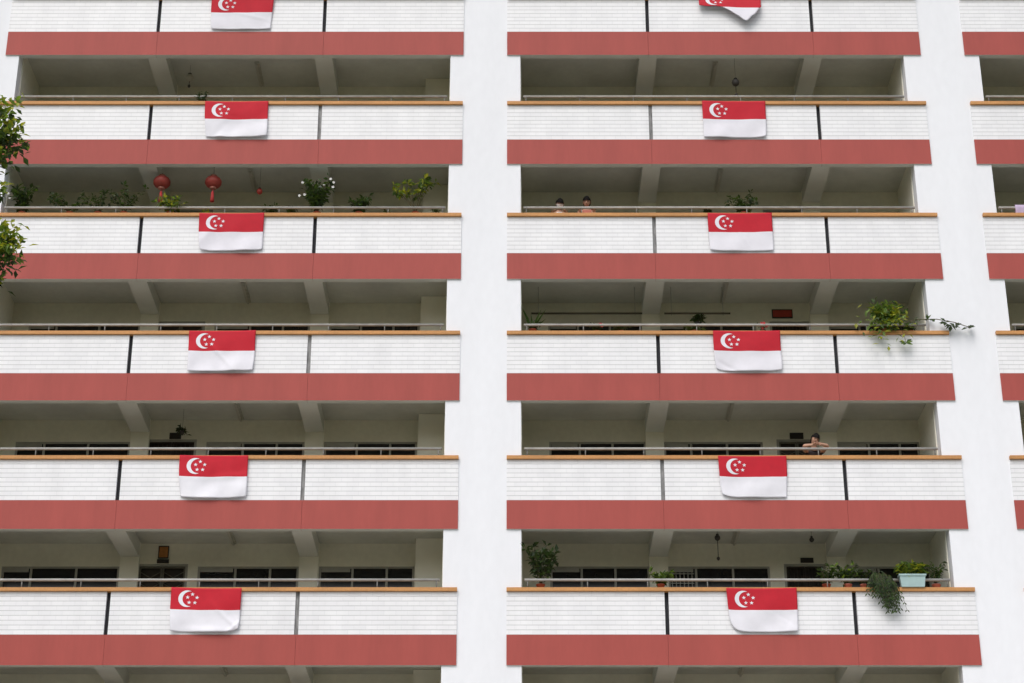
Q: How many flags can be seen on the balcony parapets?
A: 12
